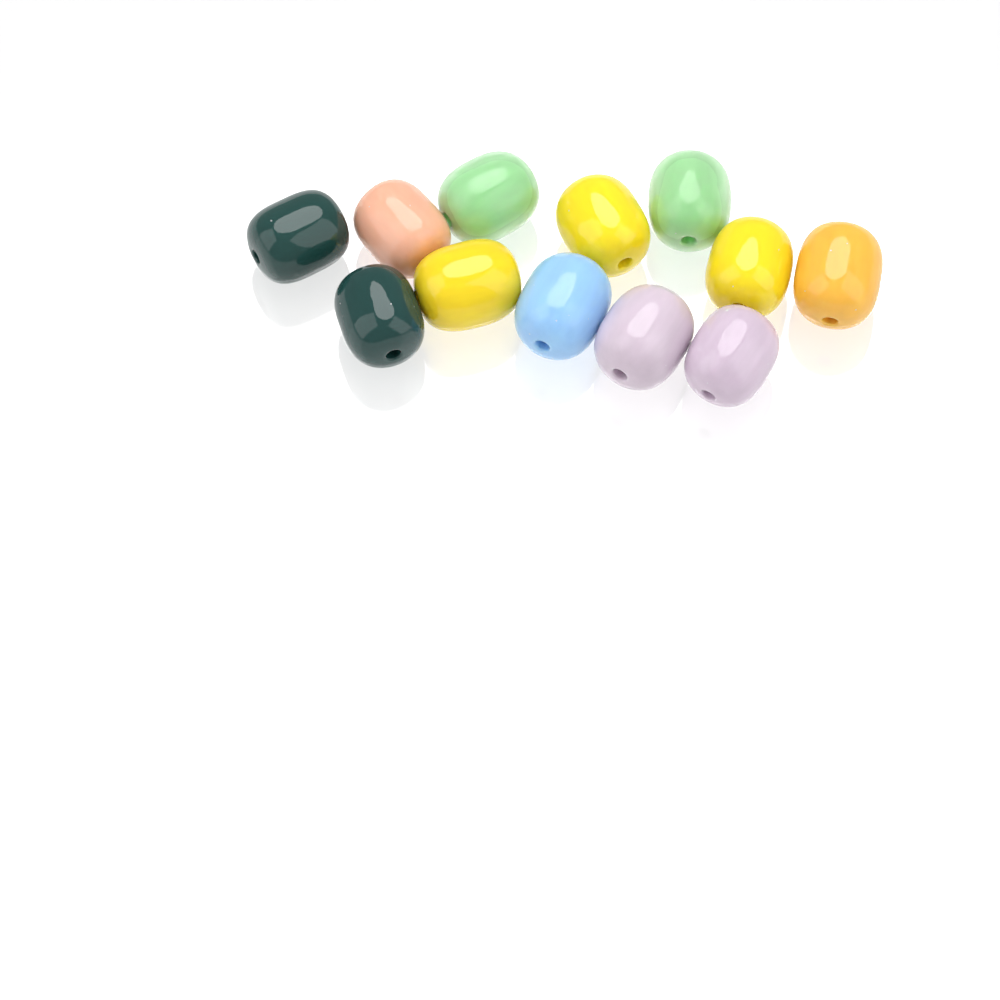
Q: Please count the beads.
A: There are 12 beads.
